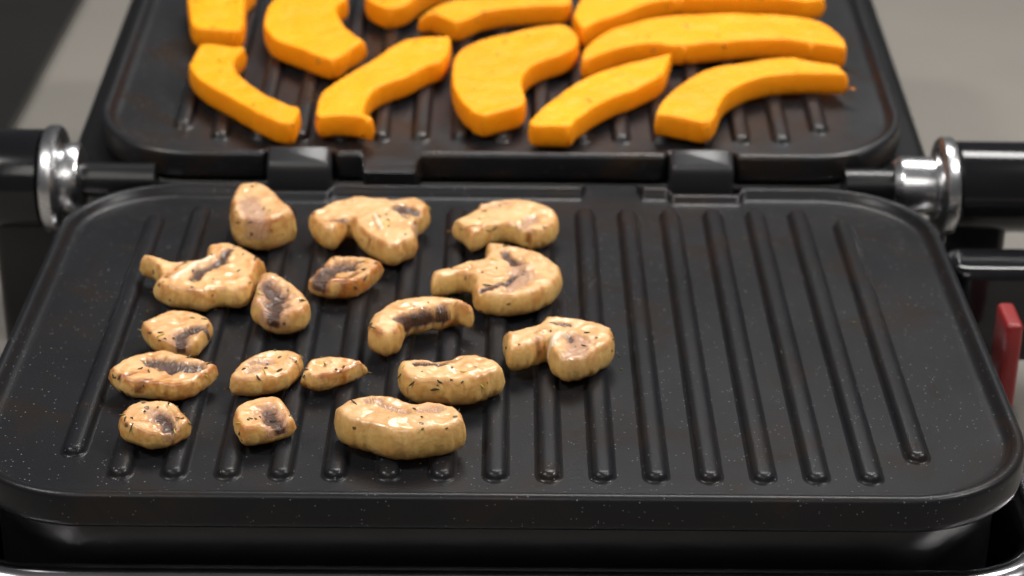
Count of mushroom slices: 17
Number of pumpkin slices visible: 11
